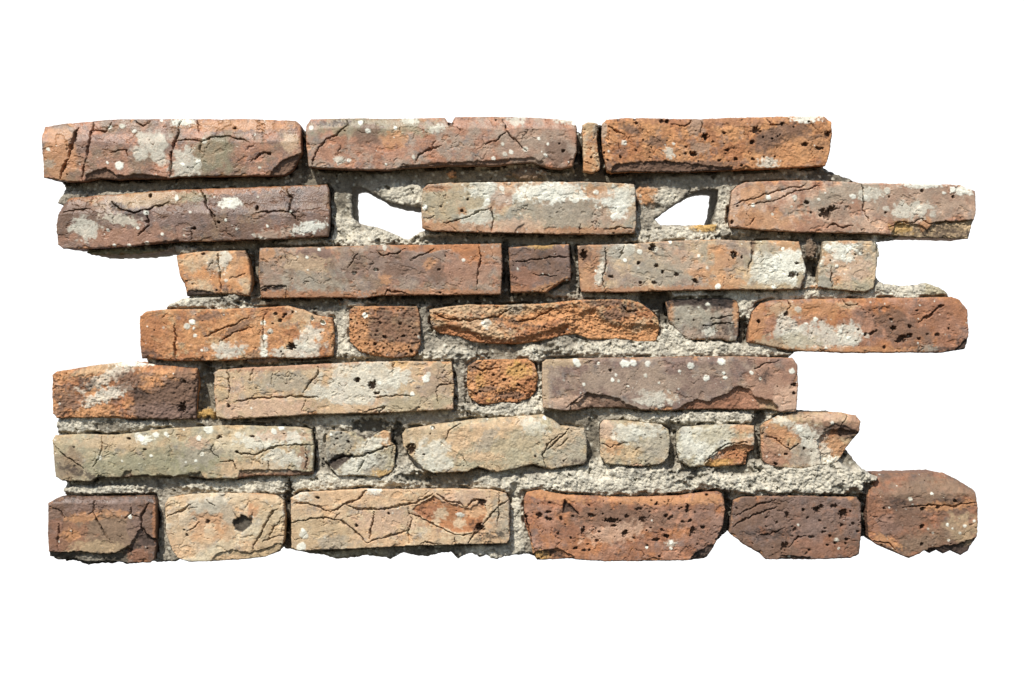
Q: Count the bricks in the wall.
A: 33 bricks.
